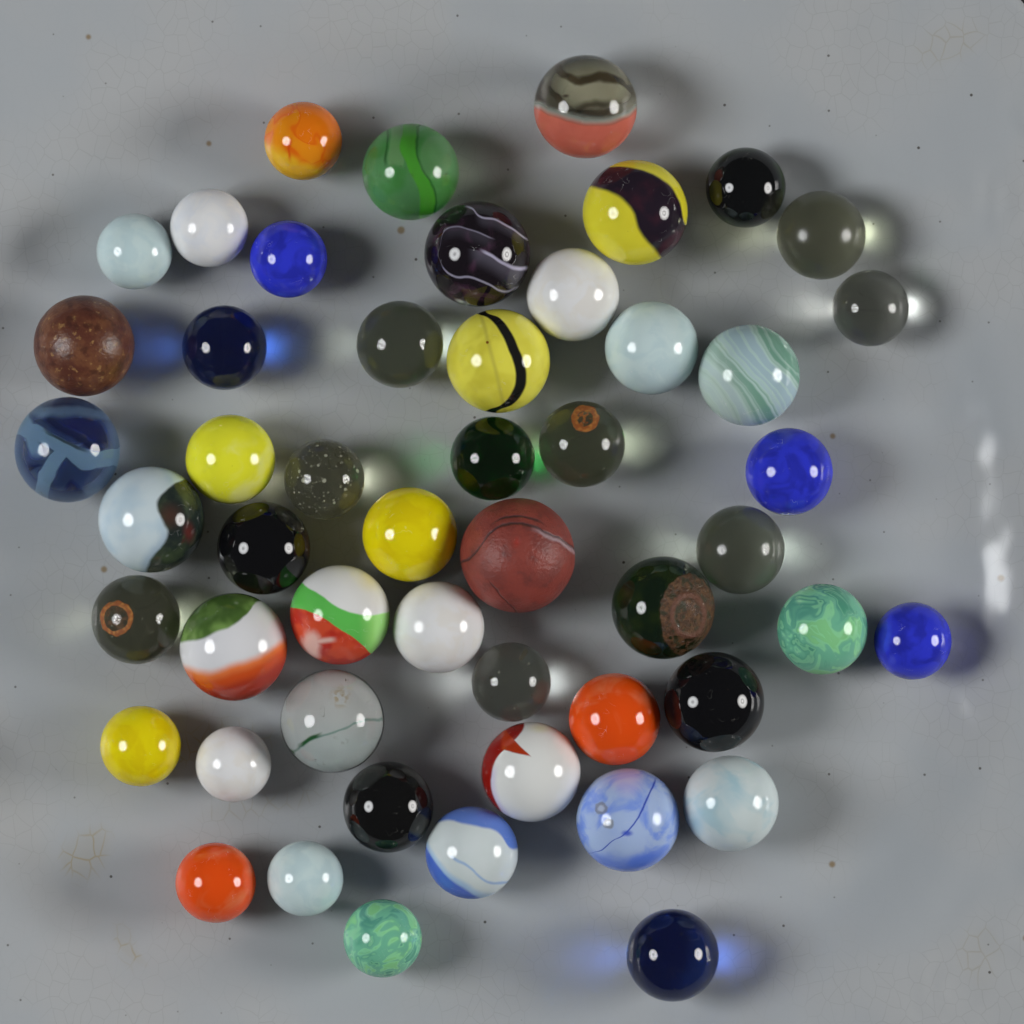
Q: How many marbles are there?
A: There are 51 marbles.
